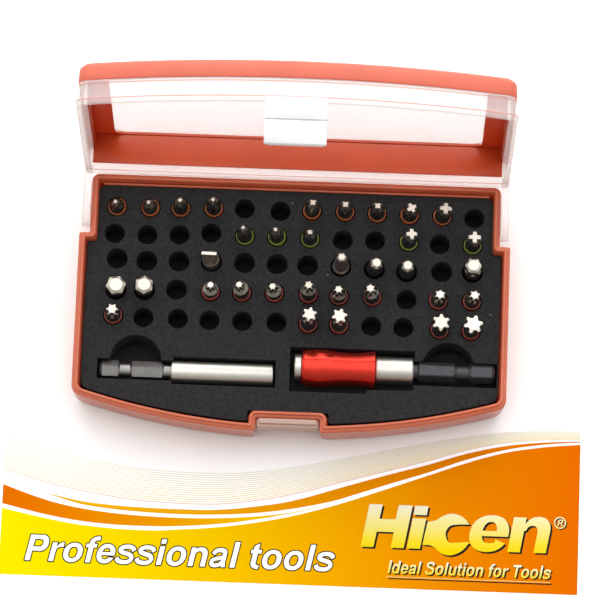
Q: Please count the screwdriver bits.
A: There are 34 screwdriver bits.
